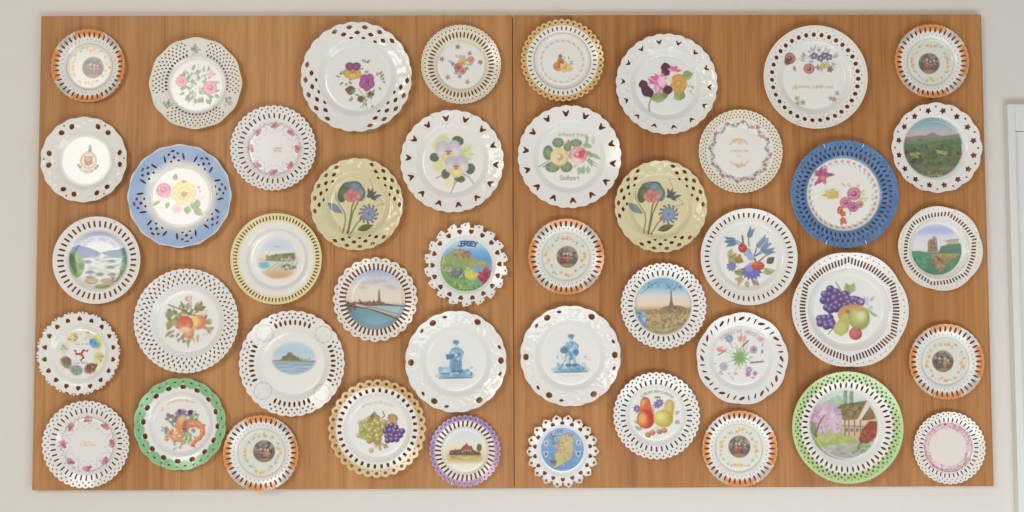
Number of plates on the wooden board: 44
